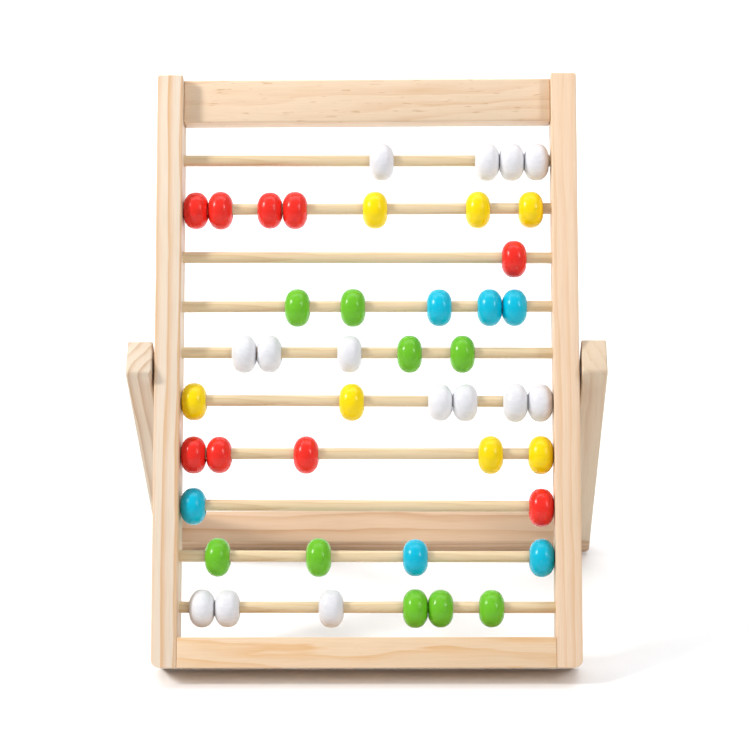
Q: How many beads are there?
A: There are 45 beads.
